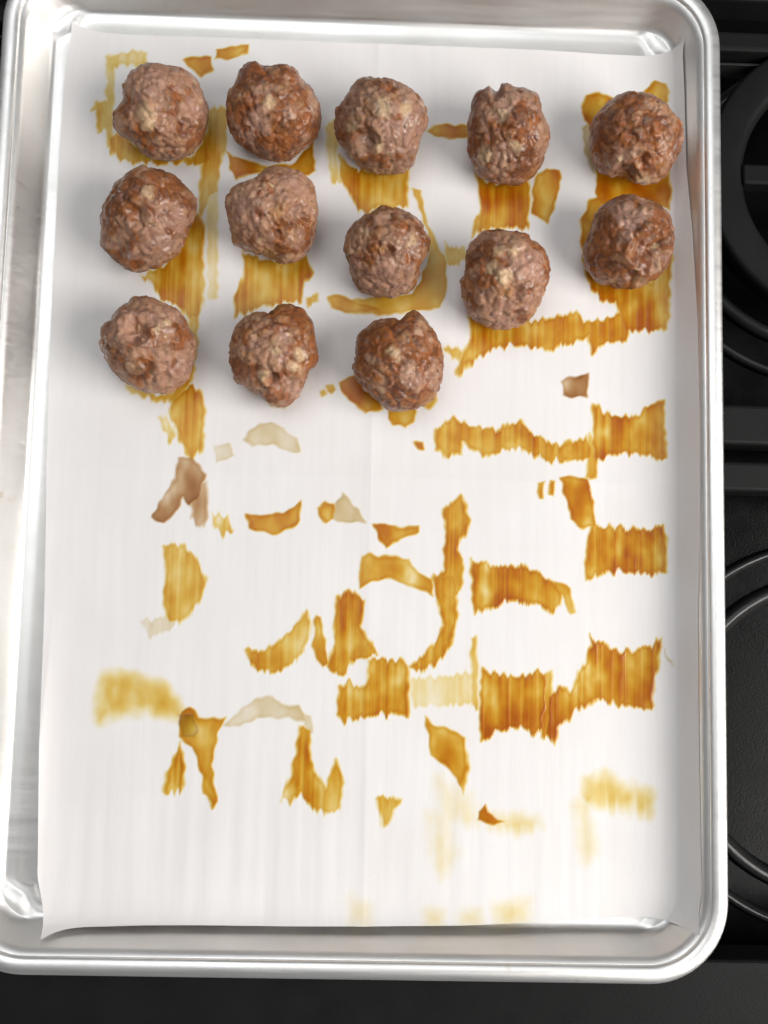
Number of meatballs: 13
